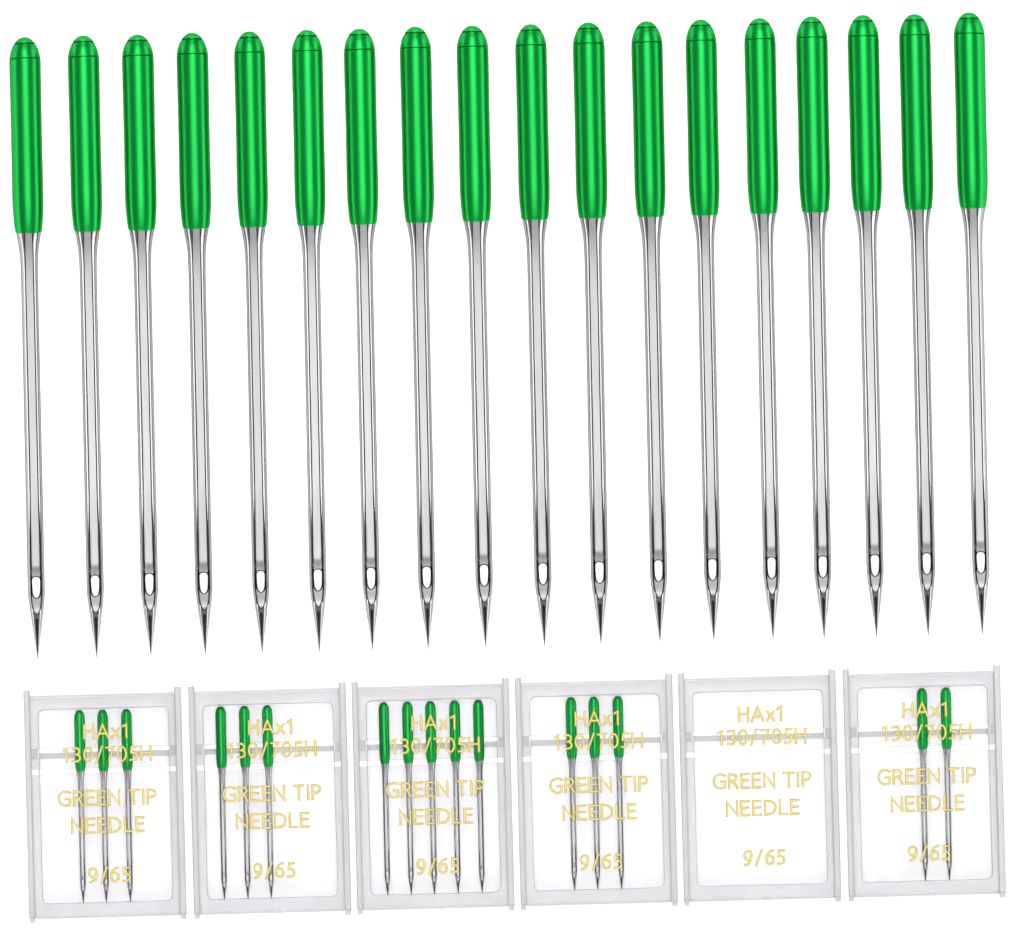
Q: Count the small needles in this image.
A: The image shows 16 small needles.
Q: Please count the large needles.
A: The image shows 18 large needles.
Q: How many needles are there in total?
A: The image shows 34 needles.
